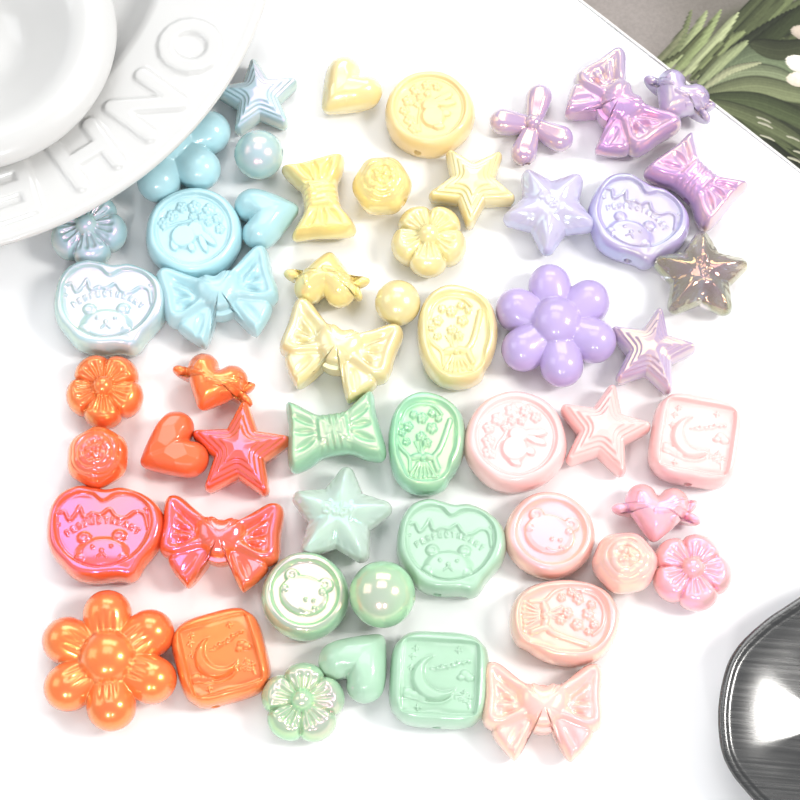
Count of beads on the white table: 54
